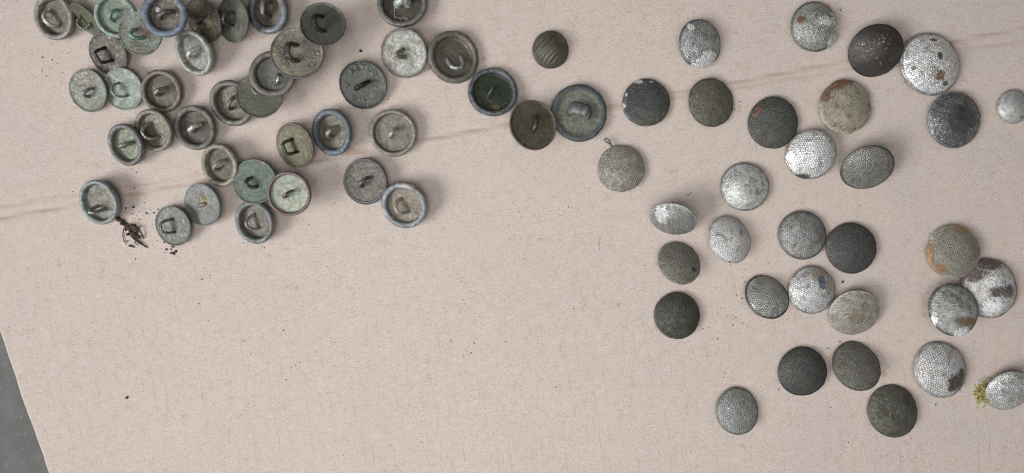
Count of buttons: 73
